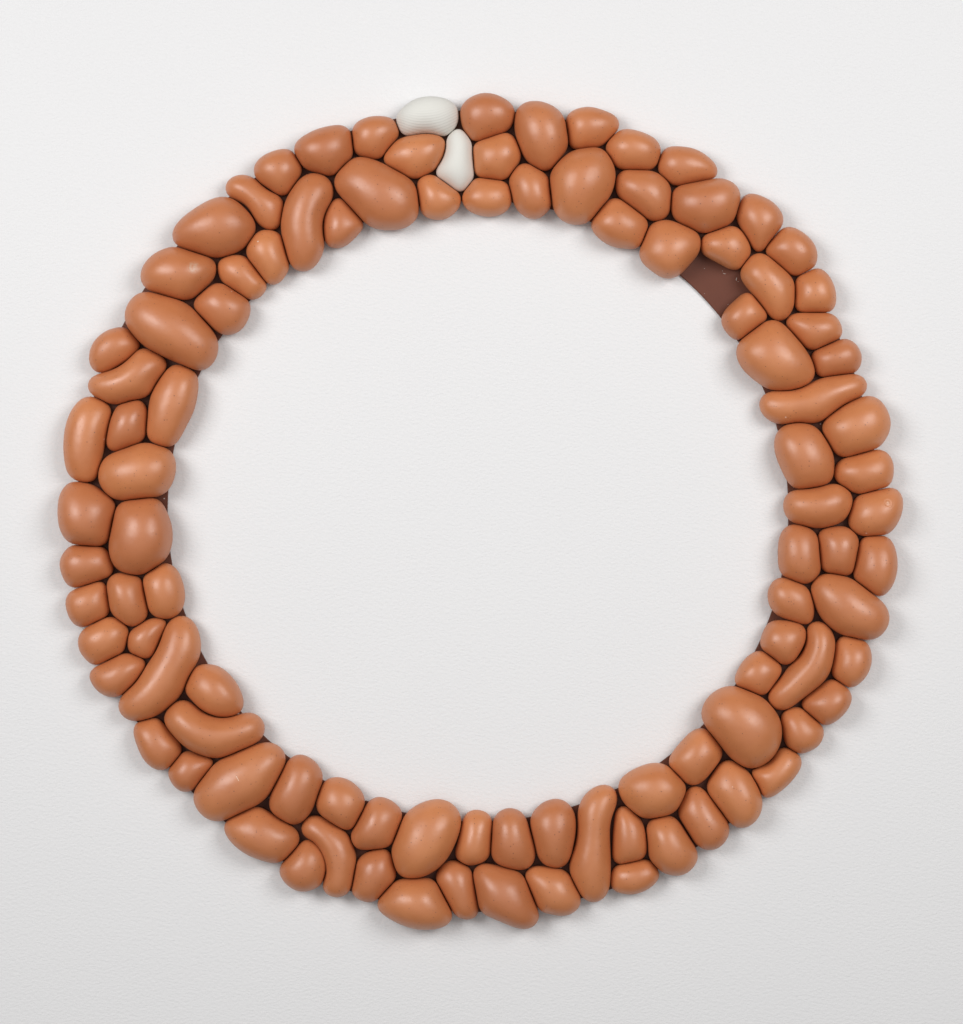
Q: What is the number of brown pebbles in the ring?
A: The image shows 100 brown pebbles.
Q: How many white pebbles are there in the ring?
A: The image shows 2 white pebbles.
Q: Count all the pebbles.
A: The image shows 102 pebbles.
